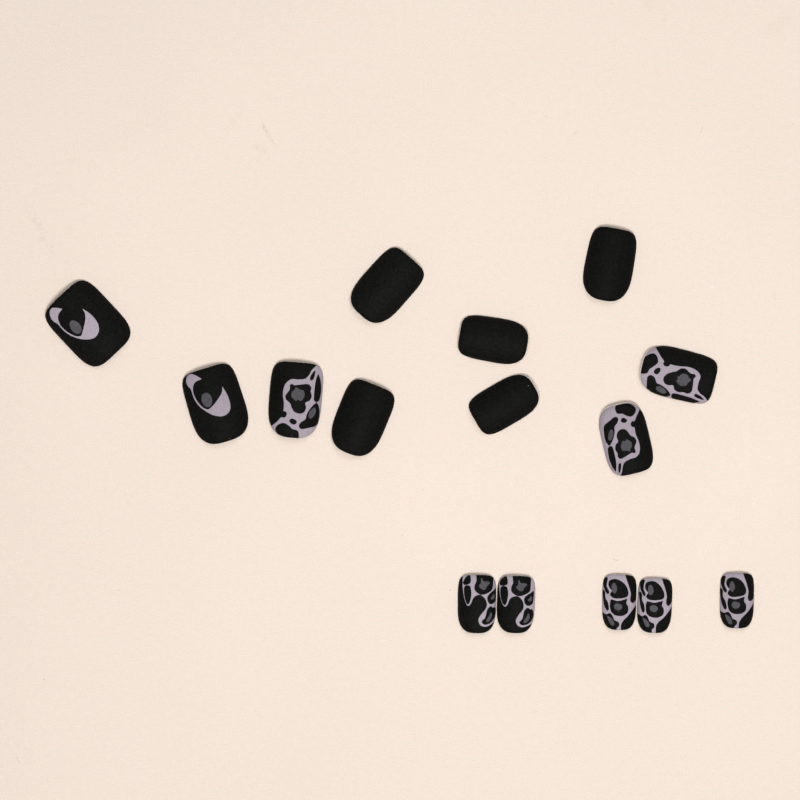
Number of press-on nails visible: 15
